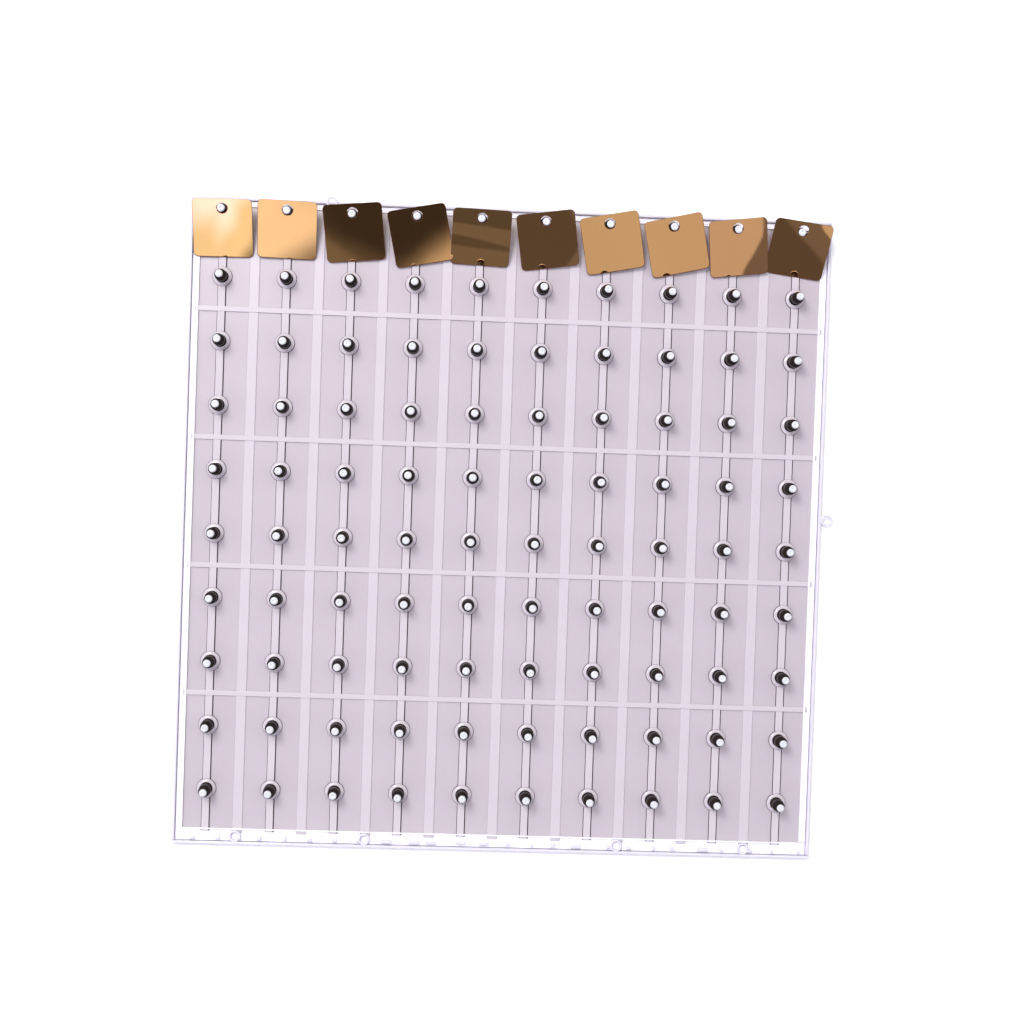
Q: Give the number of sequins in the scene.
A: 10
